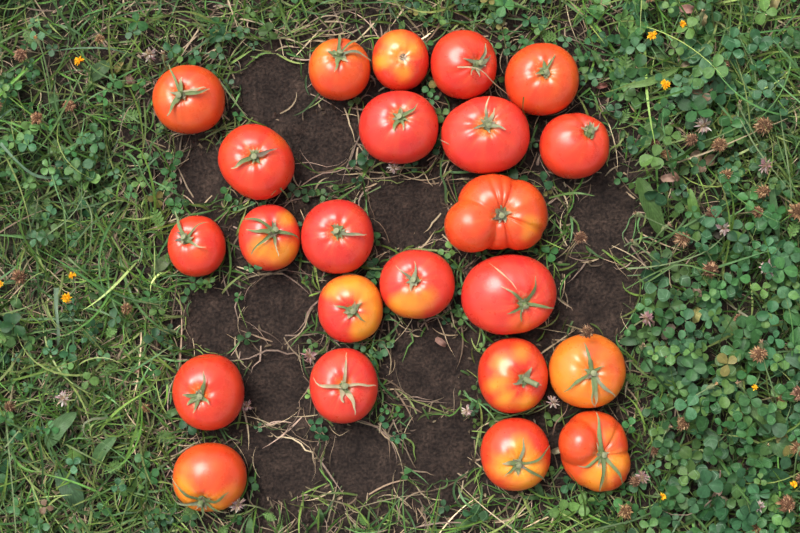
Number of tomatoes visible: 23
